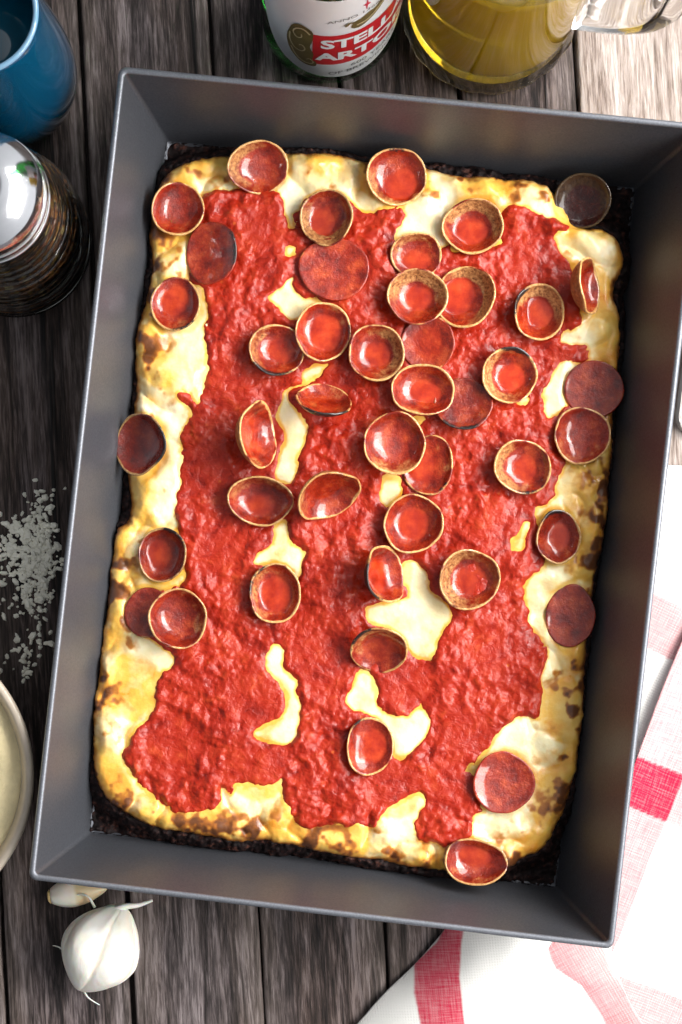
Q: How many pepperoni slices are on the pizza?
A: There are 44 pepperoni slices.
